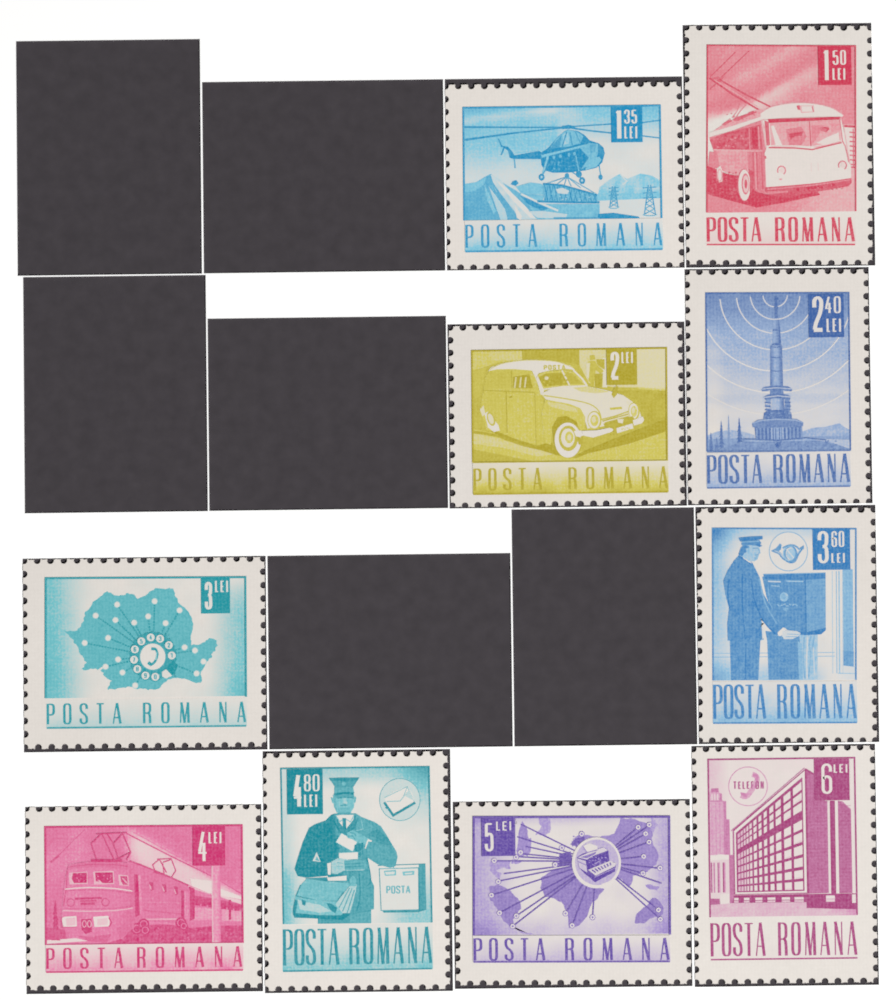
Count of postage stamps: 10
